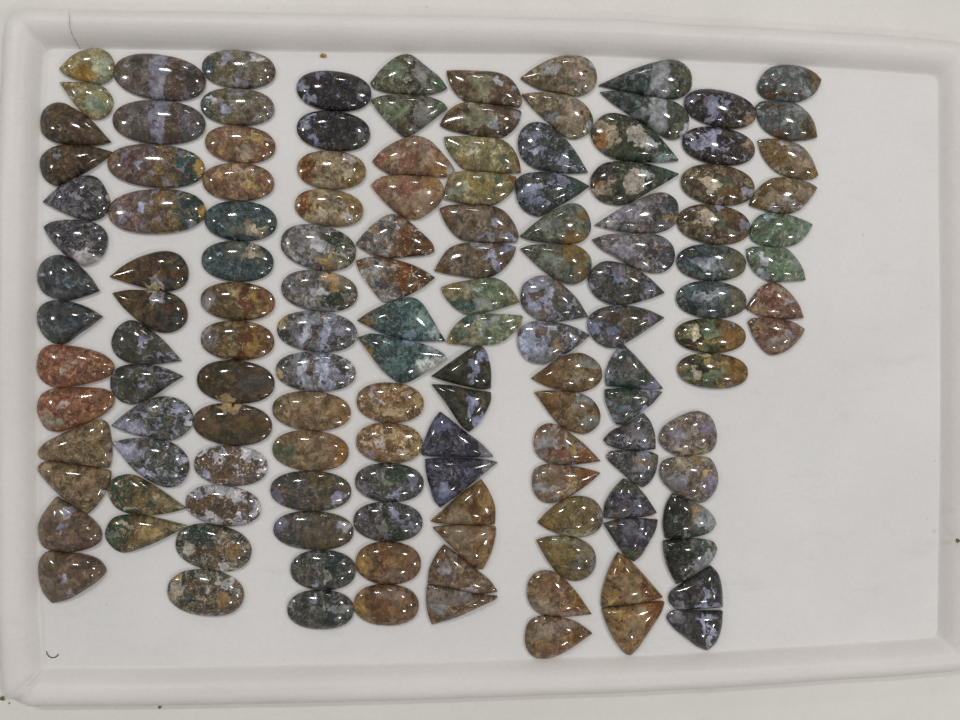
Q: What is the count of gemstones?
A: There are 138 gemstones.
